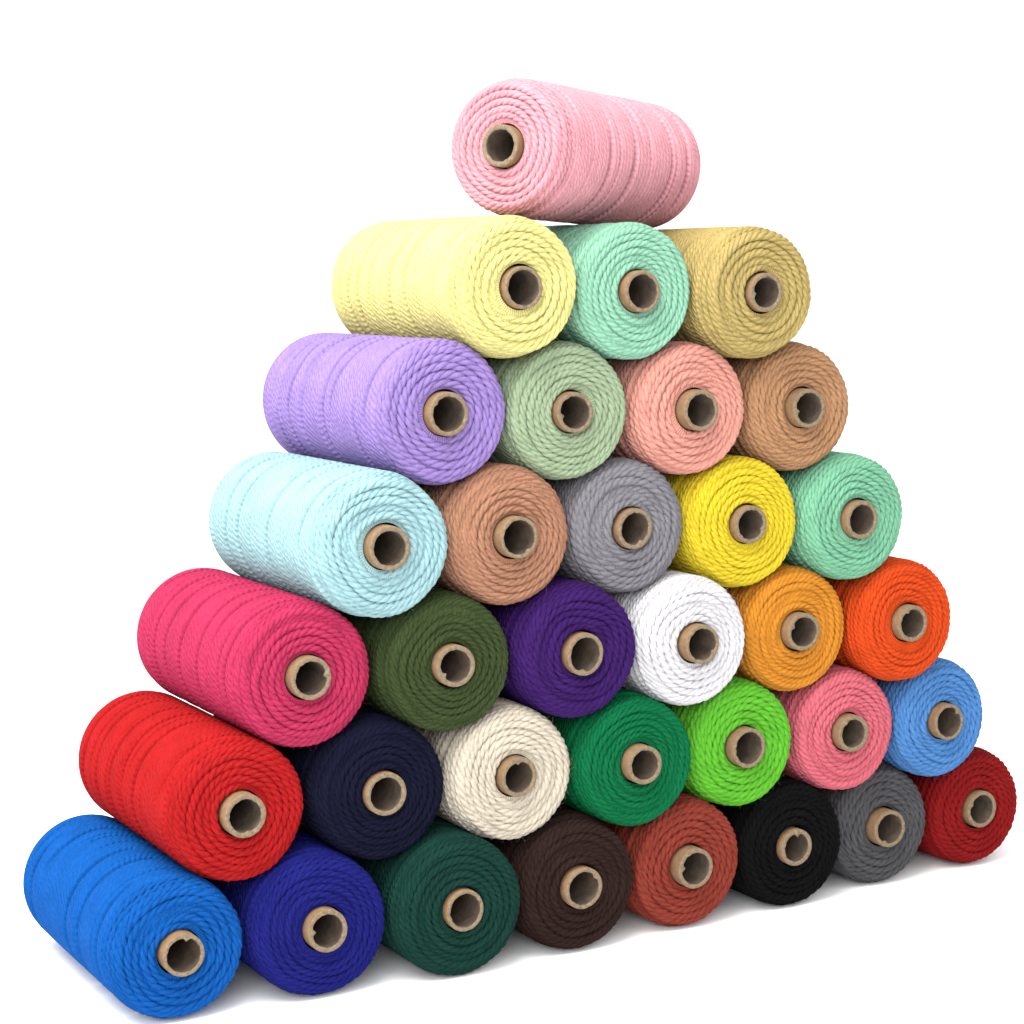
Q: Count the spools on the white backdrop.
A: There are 34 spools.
